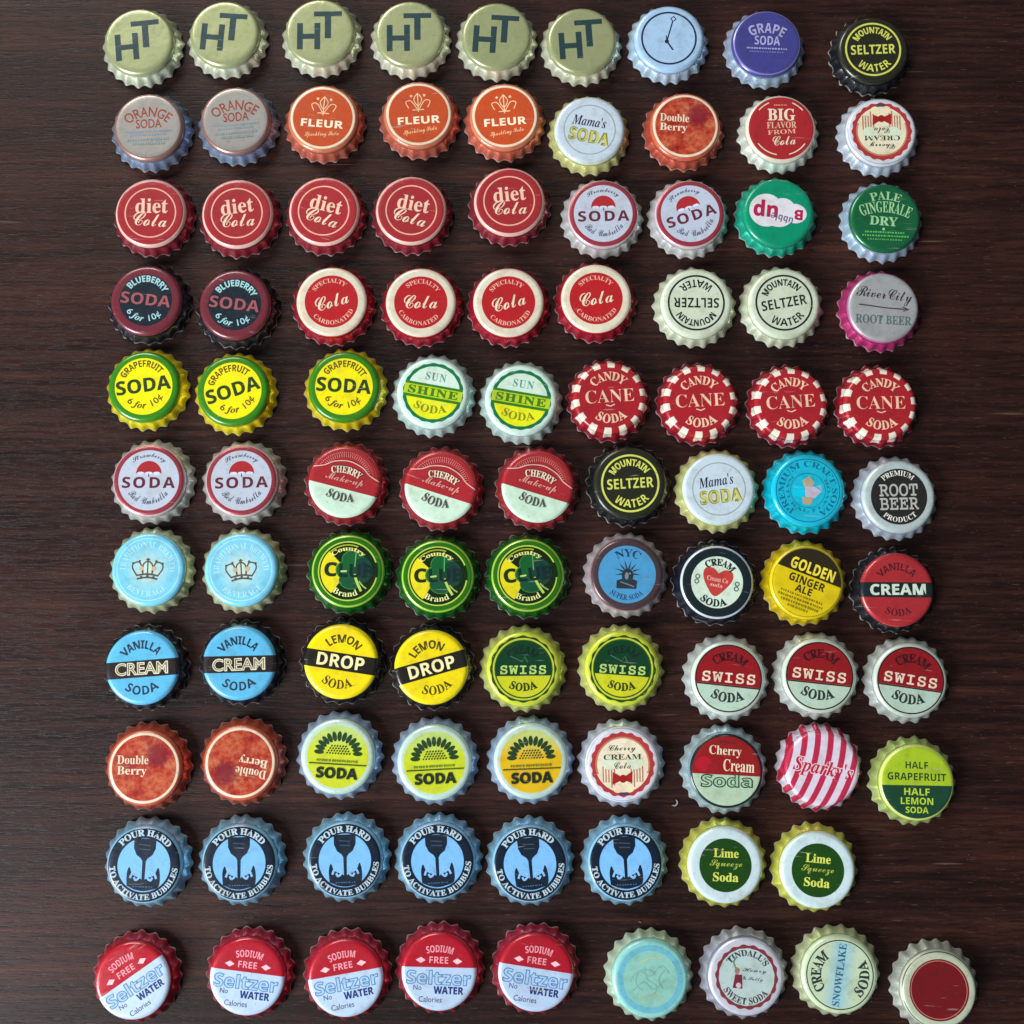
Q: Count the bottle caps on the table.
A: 98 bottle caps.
